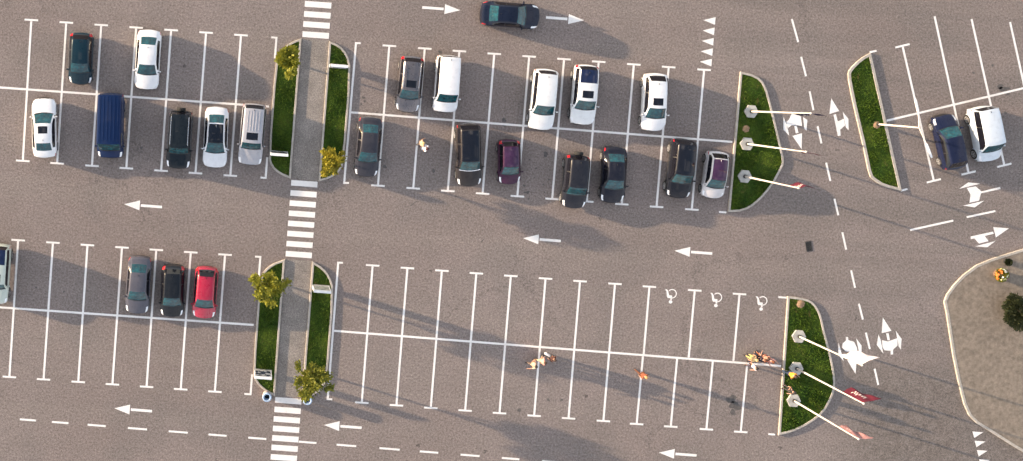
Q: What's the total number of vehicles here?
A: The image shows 26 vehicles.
